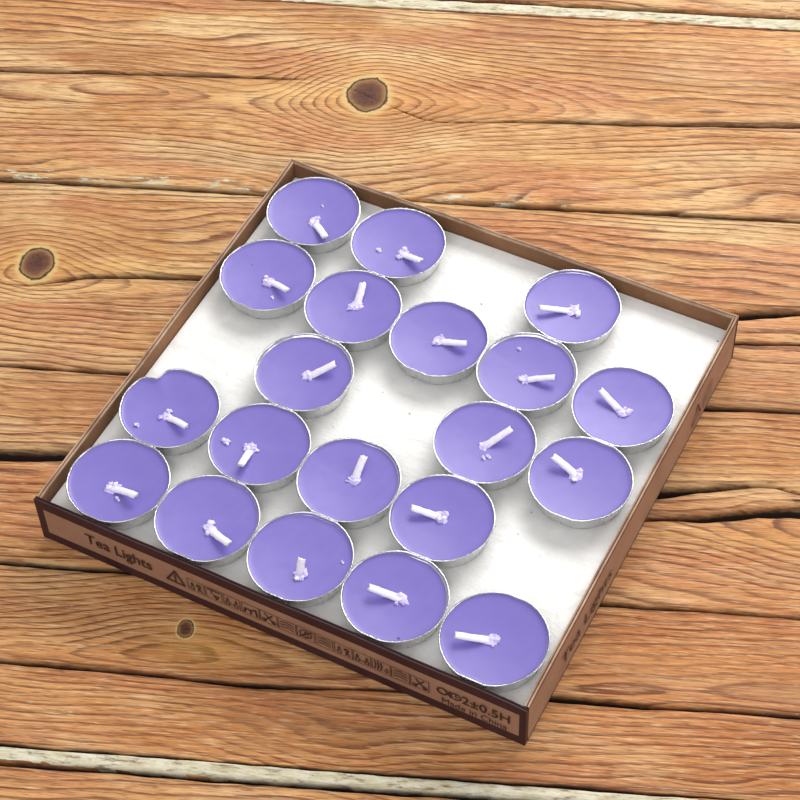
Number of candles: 20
